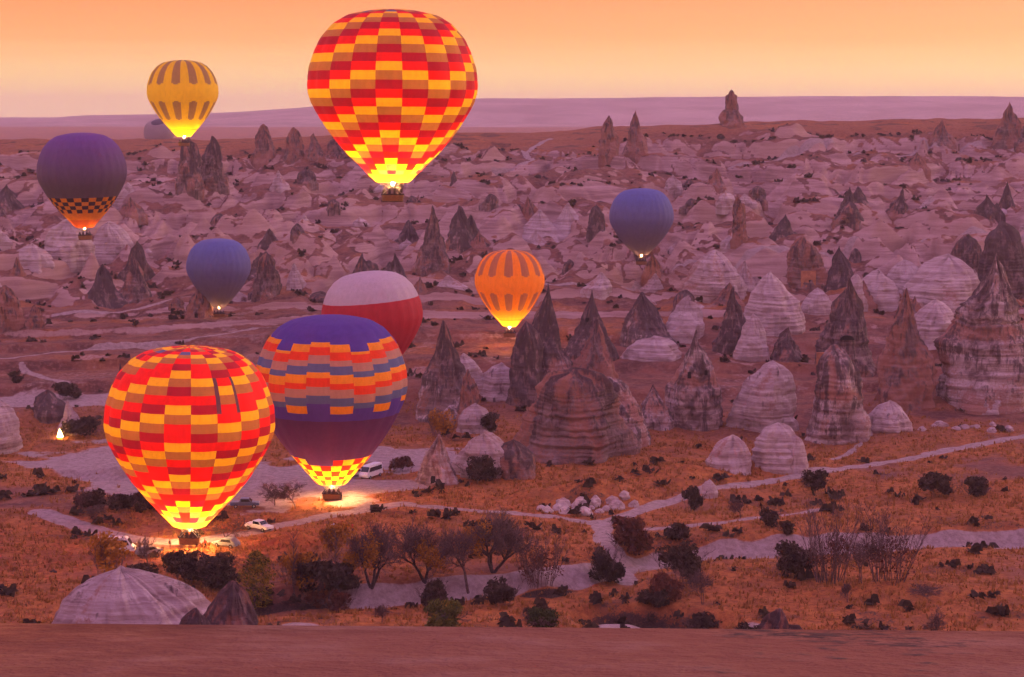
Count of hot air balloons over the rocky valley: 10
